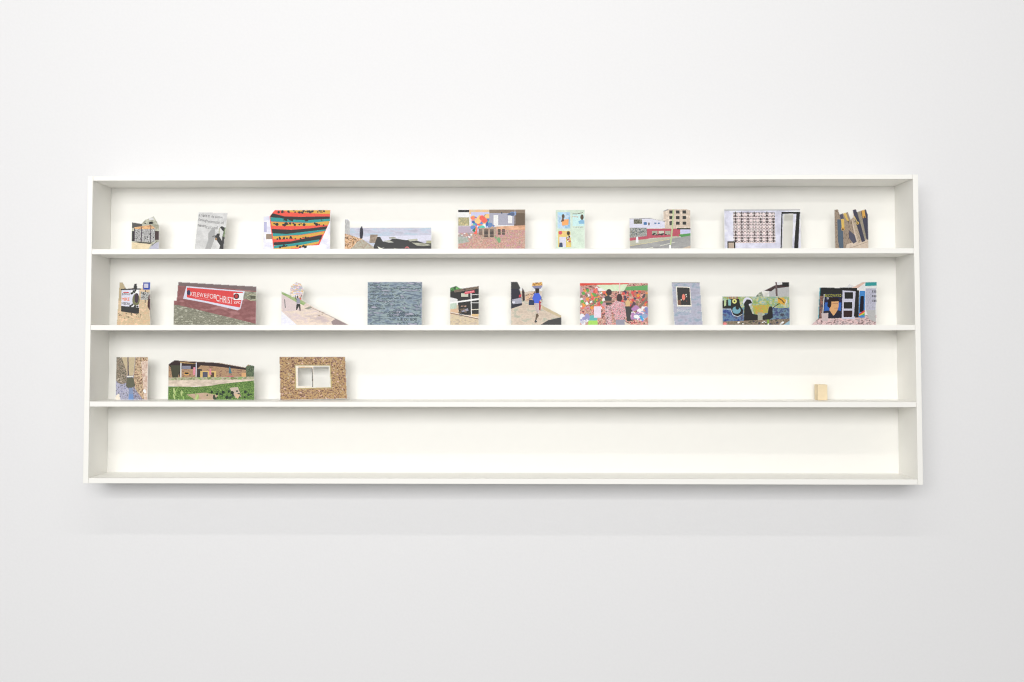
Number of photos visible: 22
